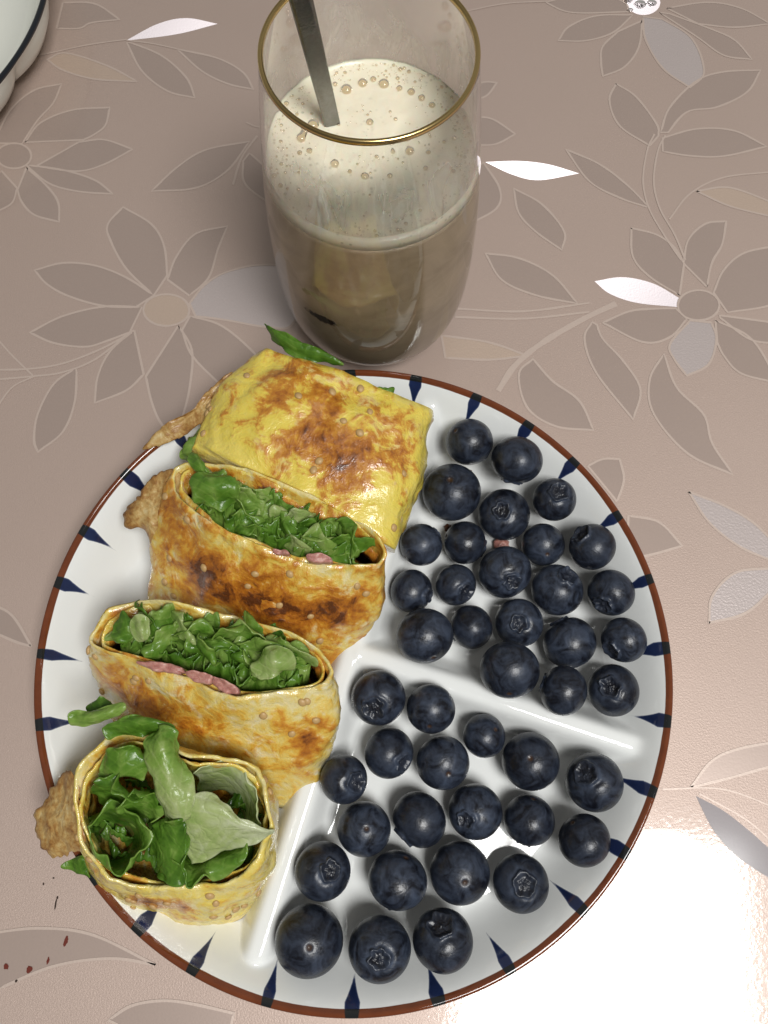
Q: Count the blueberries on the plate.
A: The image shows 42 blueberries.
